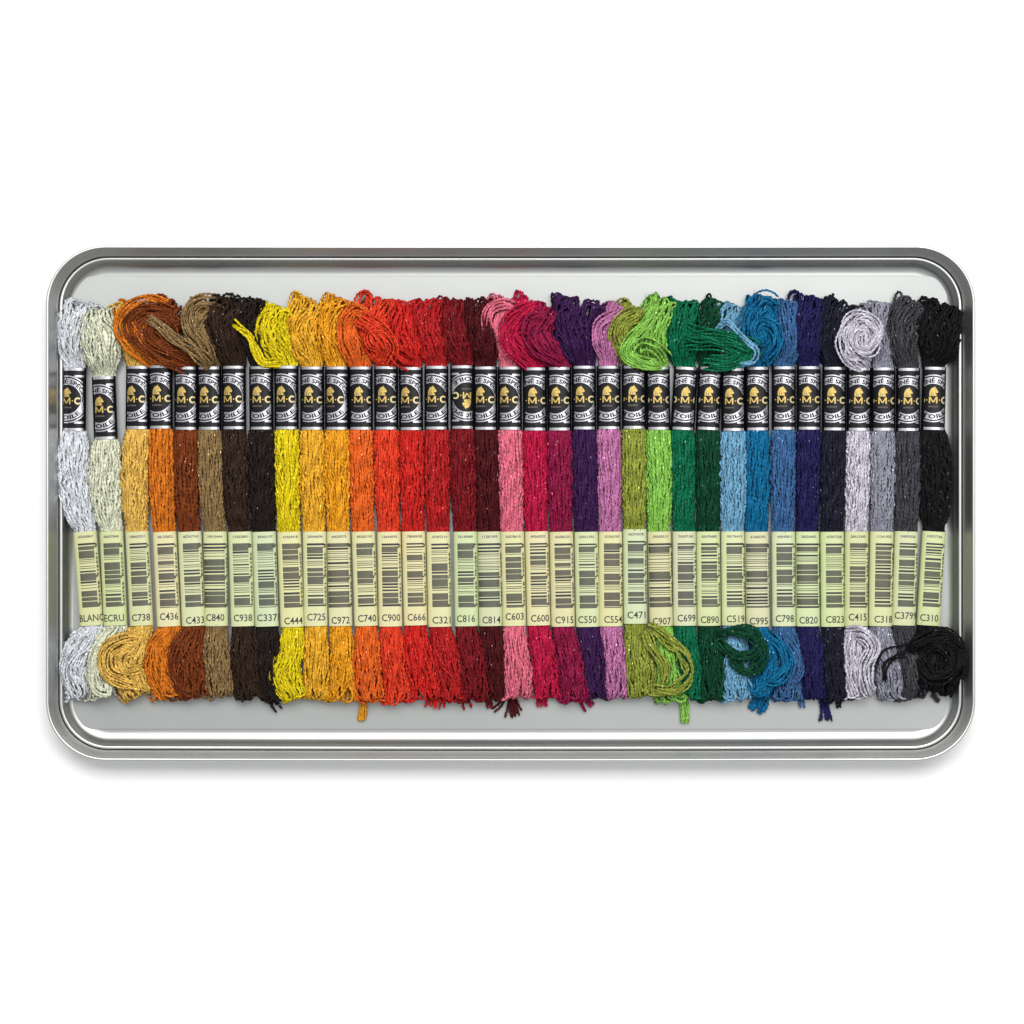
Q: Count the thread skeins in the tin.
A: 35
